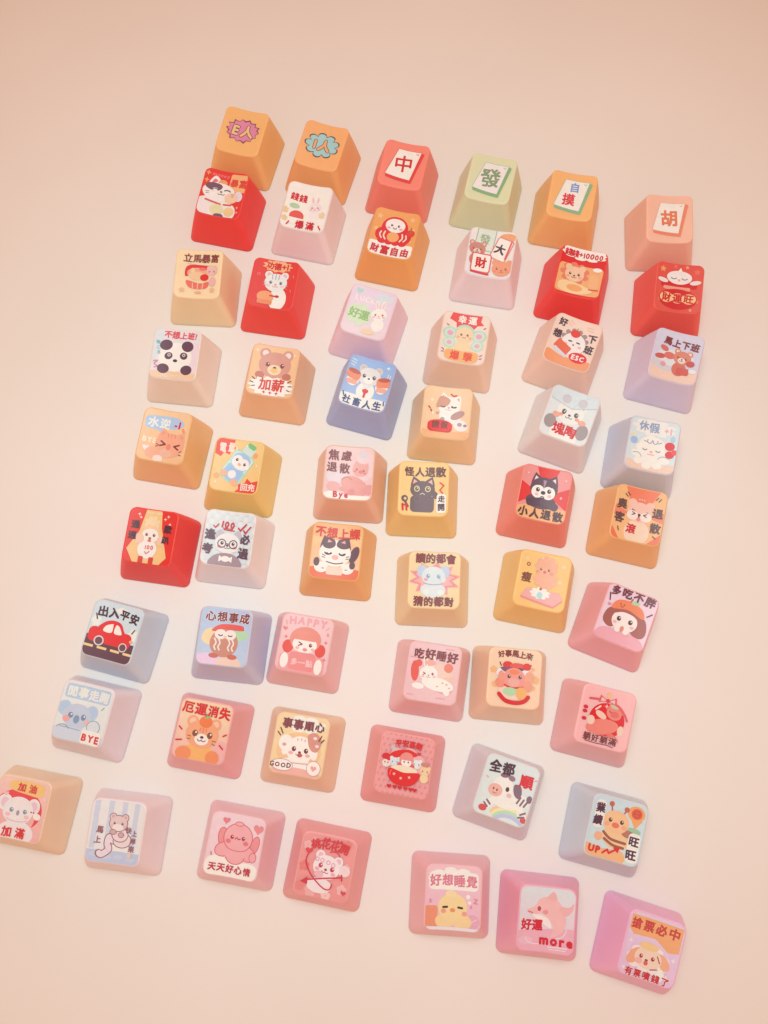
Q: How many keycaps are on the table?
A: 55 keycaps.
